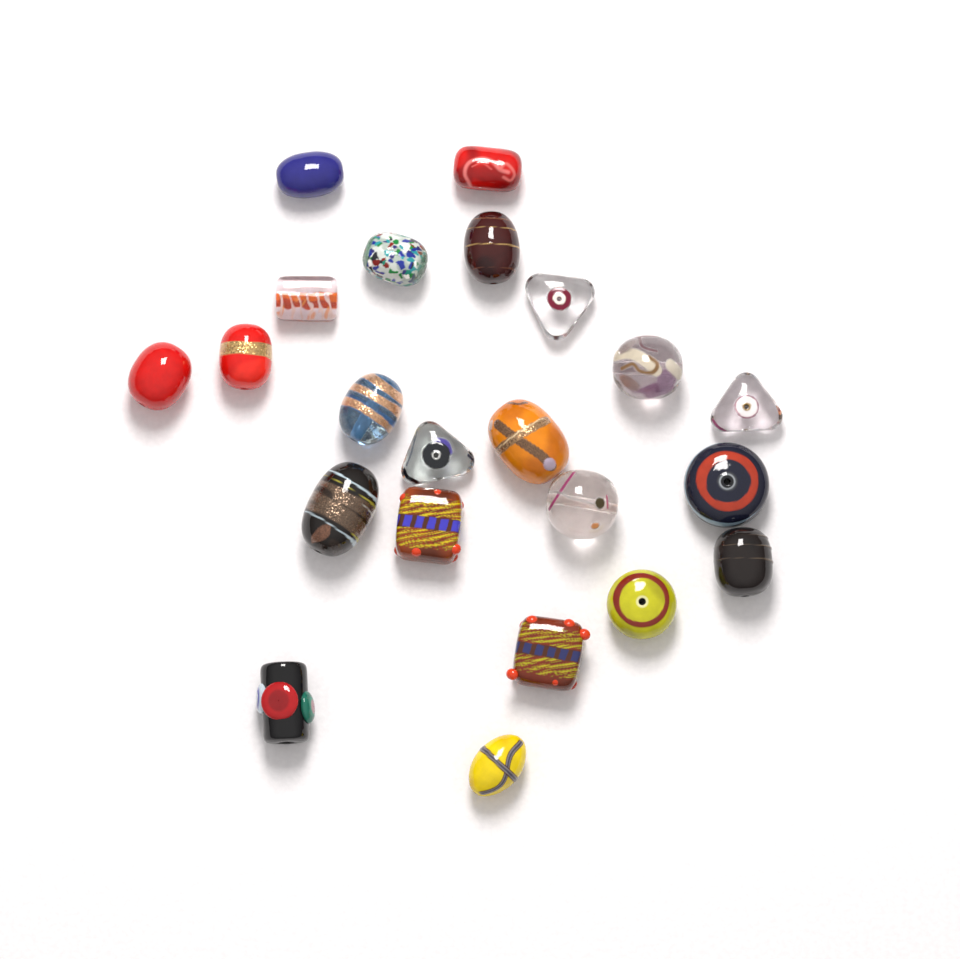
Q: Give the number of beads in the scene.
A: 22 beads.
